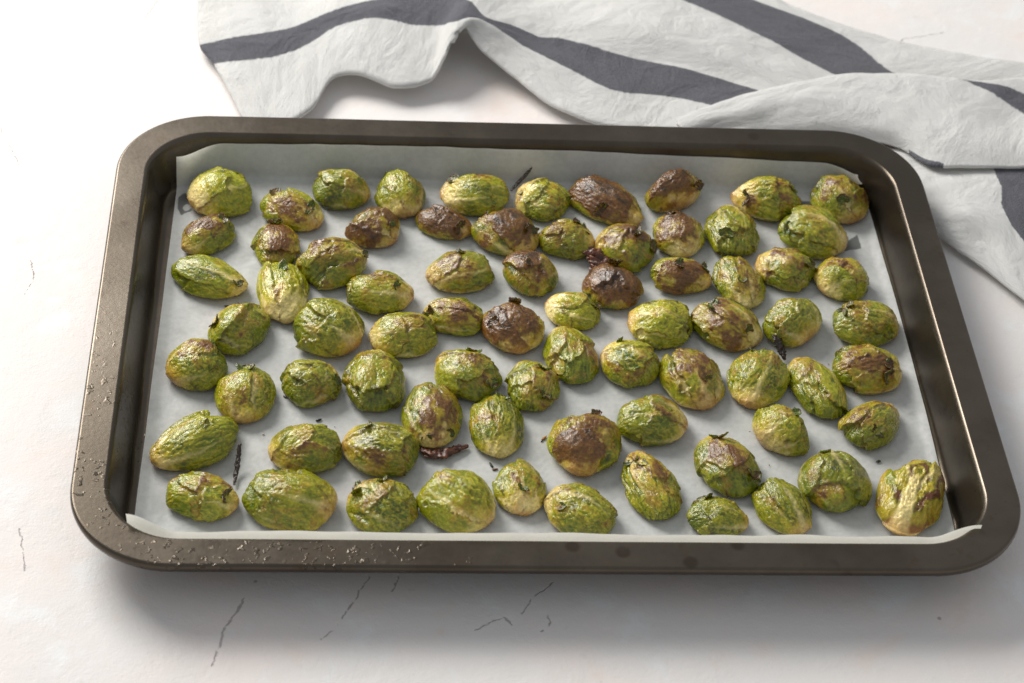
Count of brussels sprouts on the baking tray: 74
